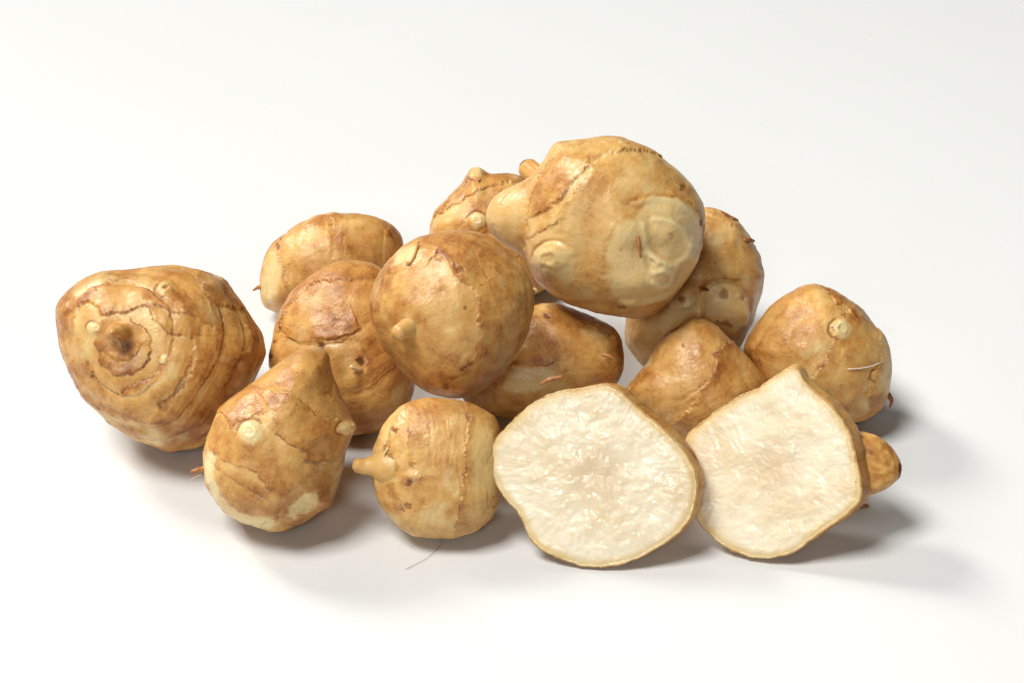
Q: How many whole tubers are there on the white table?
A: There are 12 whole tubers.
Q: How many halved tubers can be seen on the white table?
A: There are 2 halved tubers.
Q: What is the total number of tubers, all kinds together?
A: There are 14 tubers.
